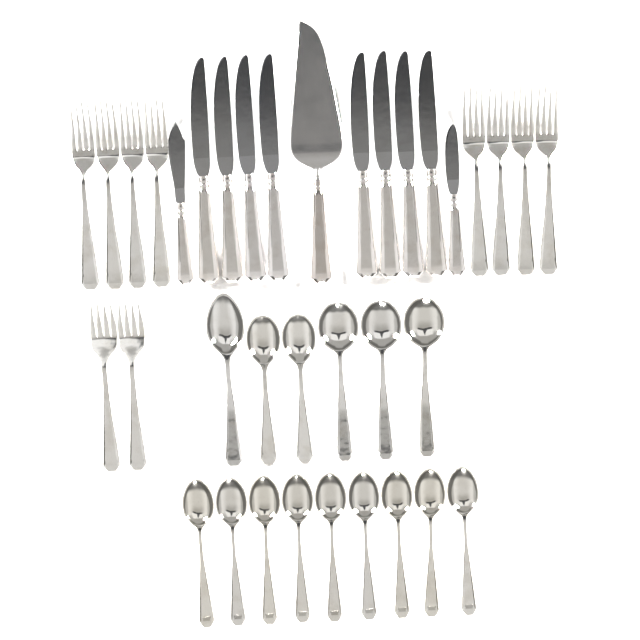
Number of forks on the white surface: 10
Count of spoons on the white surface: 15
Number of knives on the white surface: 10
